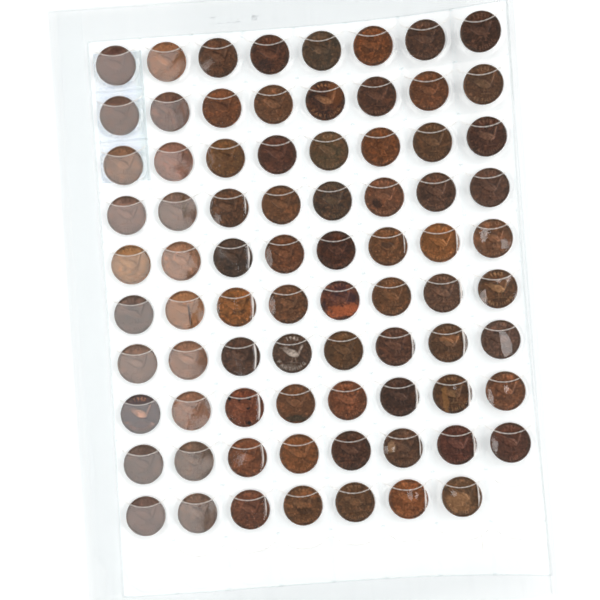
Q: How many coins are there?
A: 79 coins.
